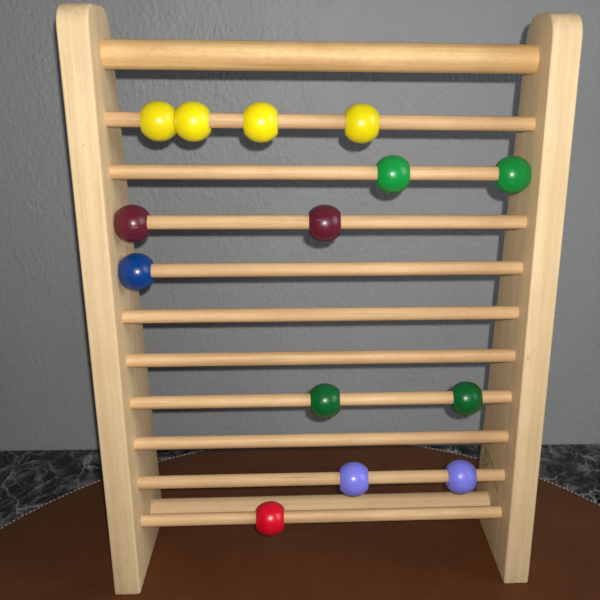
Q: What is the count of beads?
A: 14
